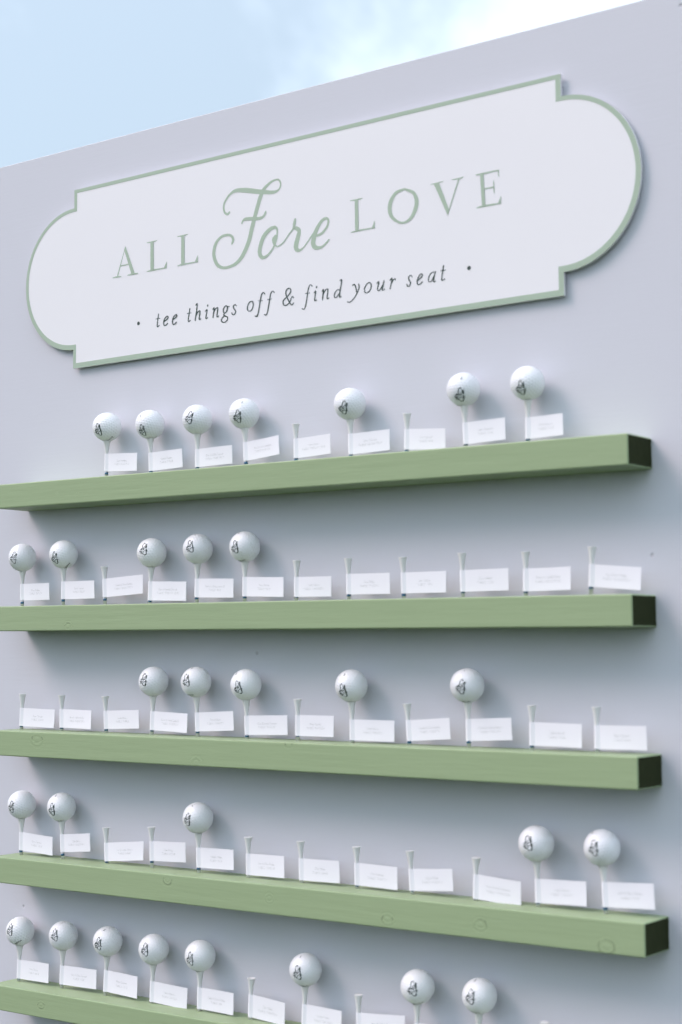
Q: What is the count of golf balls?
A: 30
